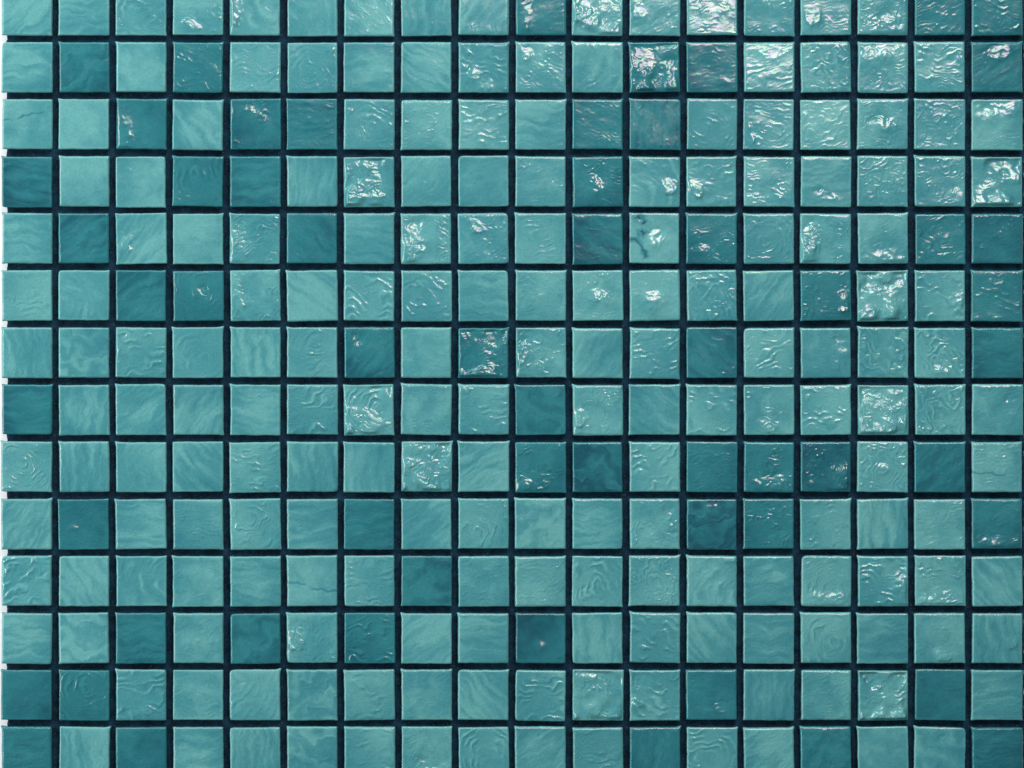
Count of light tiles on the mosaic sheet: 194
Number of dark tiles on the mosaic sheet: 58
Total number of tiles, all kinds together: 252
